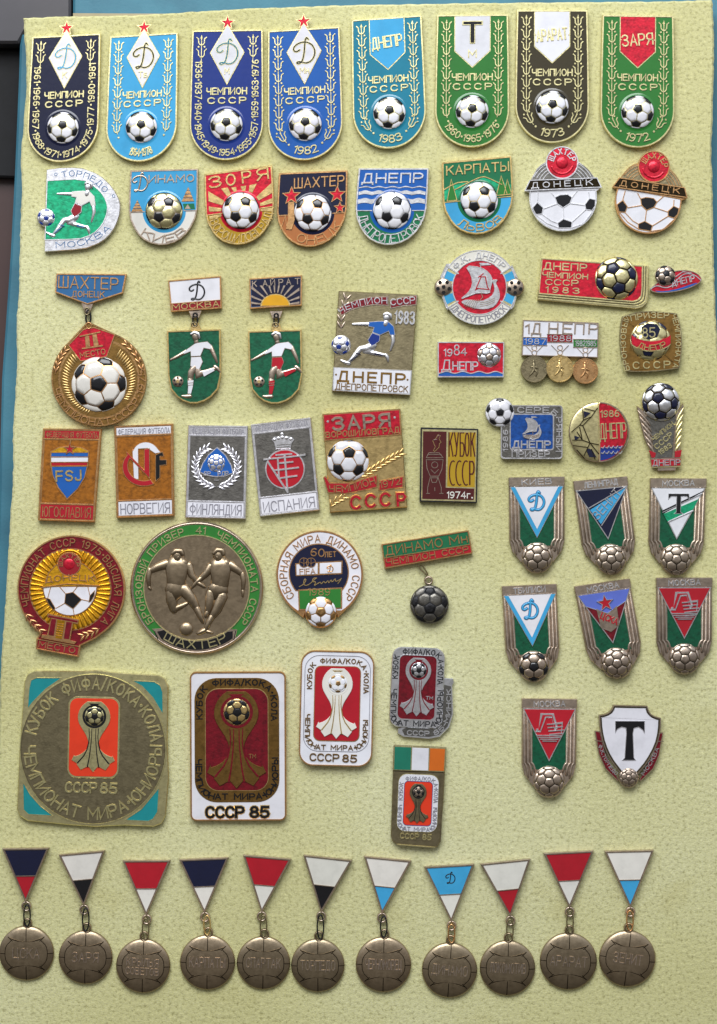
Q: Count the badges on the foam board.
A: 63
